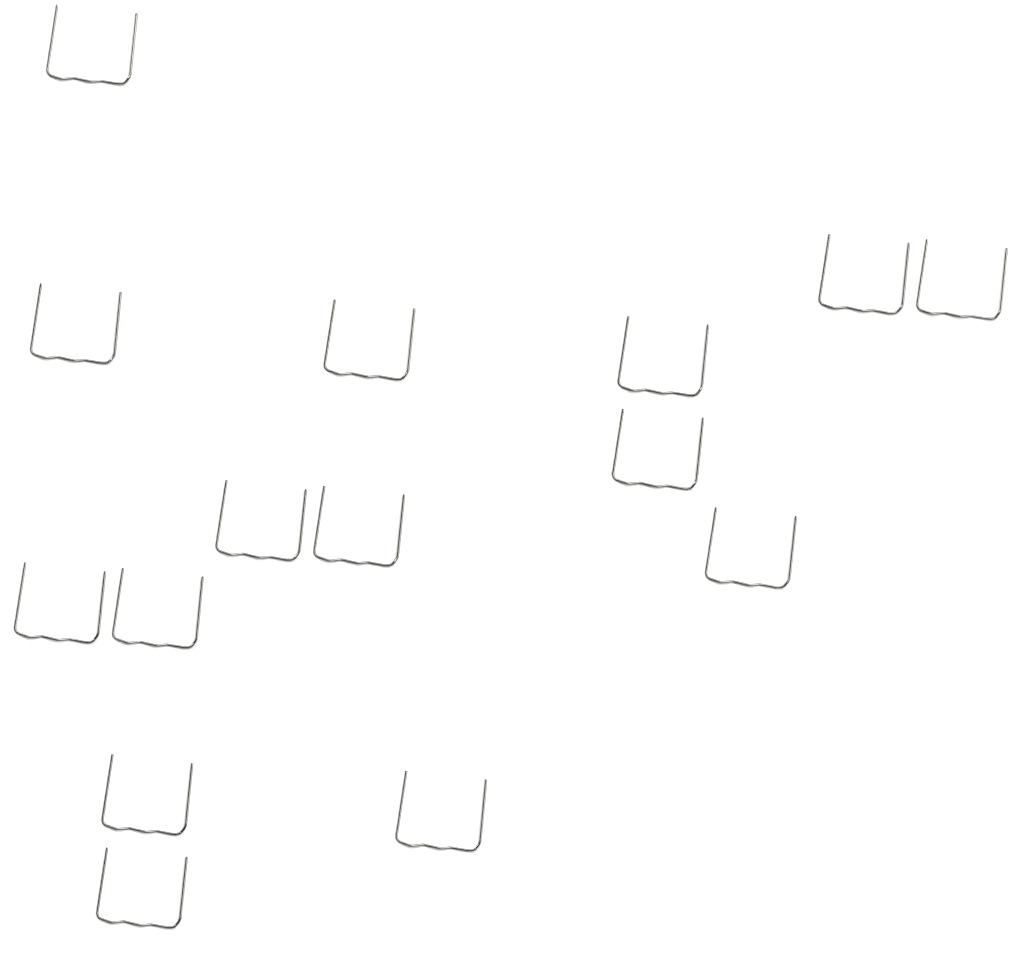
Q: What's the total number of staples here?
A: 15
